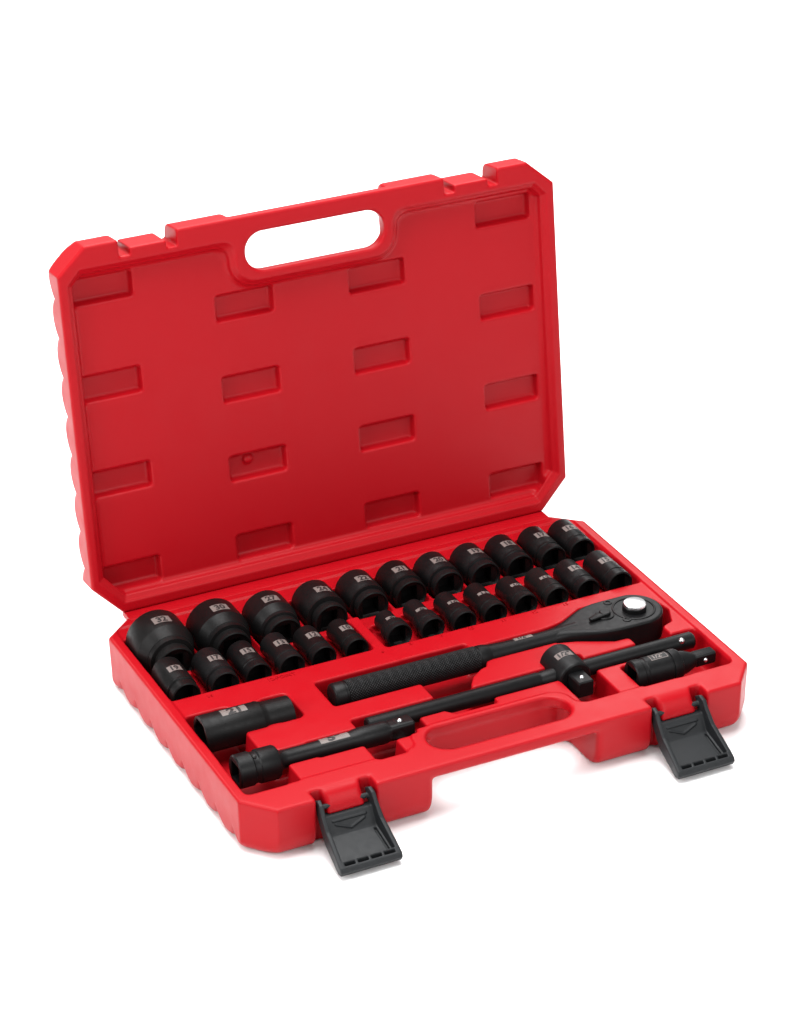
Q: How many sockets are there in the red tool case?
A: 26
